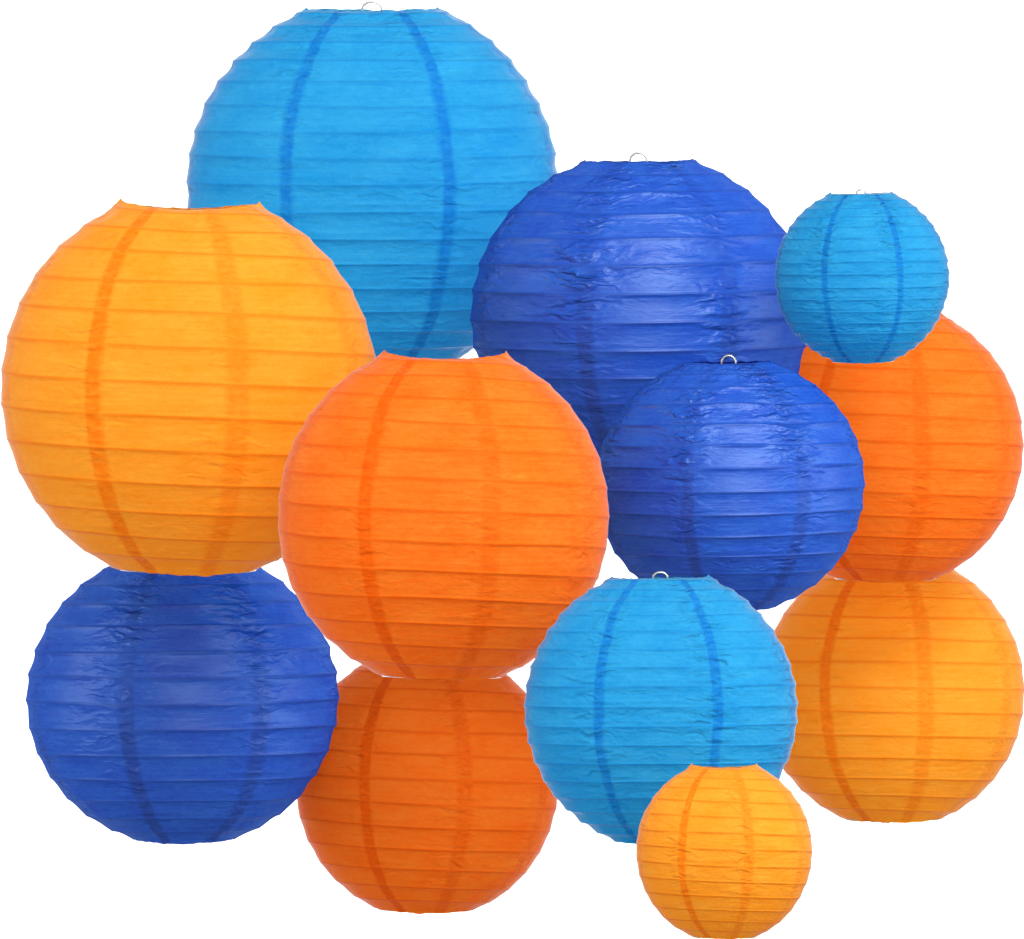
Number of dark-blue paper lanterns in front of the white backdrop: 3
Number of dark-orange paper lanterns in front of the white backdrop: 3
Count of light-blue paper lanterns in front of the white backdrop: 3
